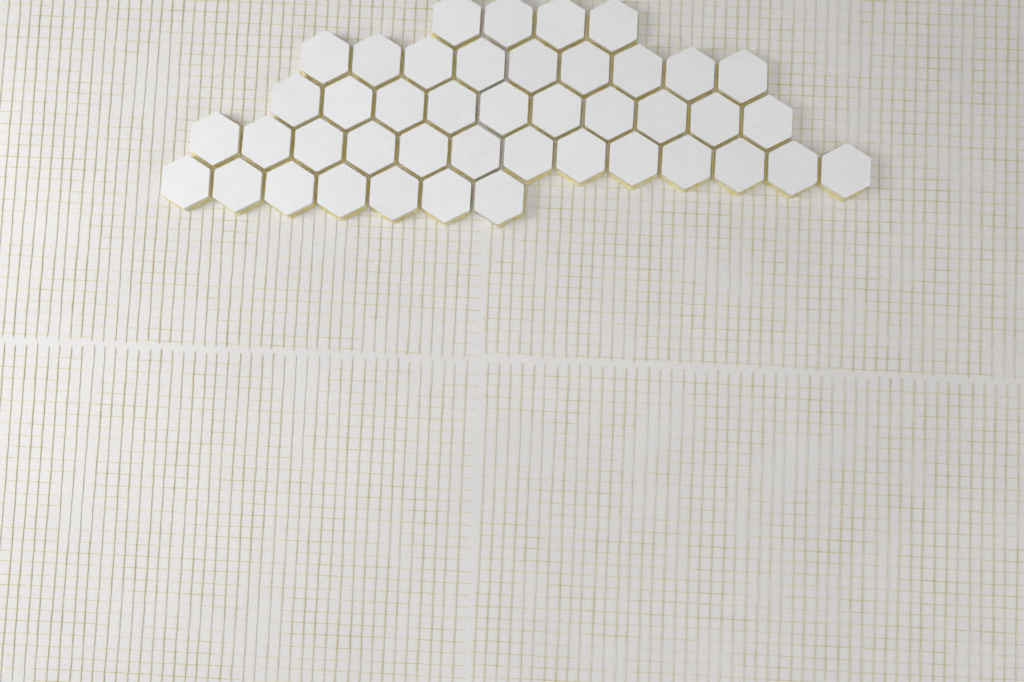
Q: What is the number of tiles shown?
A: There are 43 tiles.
